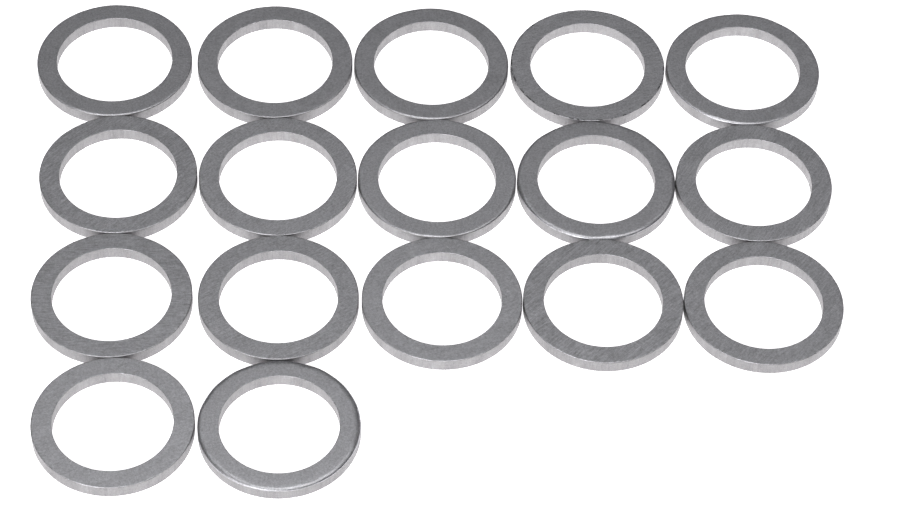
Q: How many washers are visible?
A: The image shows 17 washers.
